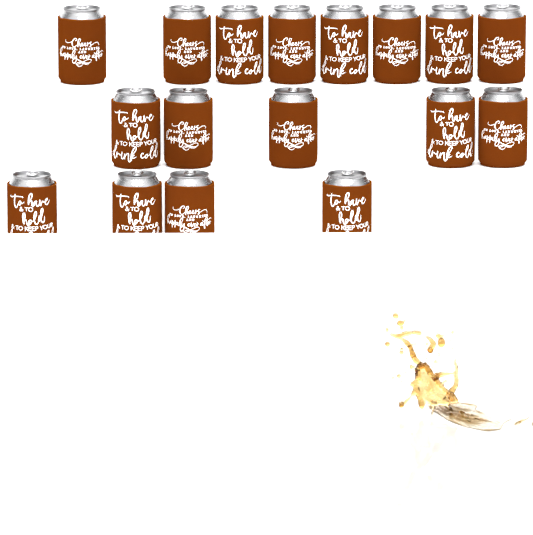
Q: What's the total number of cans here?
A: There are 17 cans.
